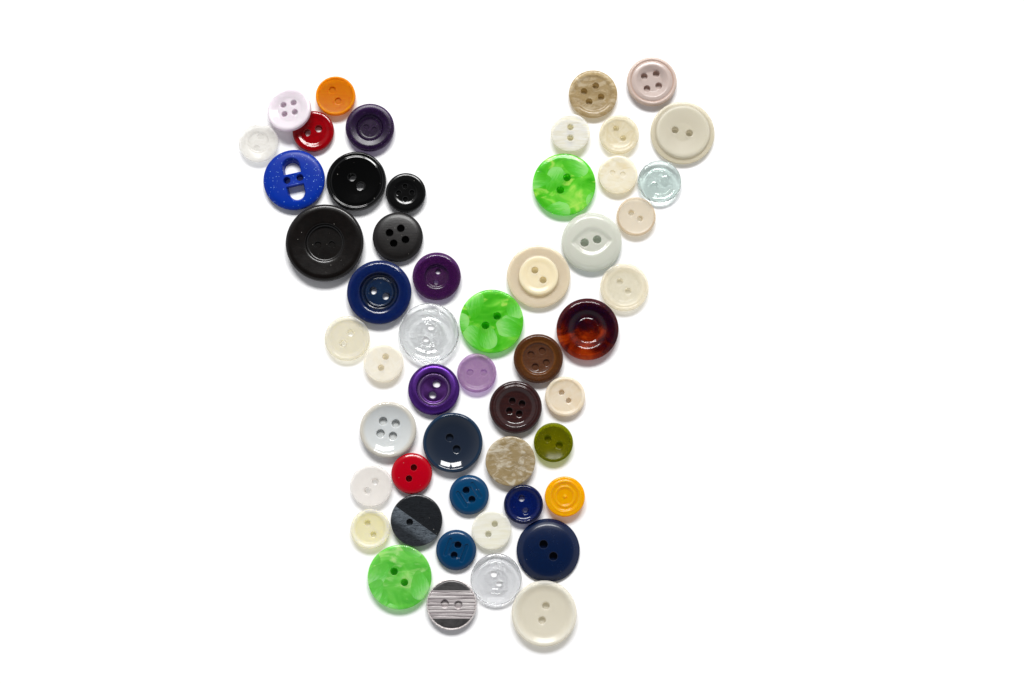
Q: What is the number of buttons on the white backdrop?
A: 52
